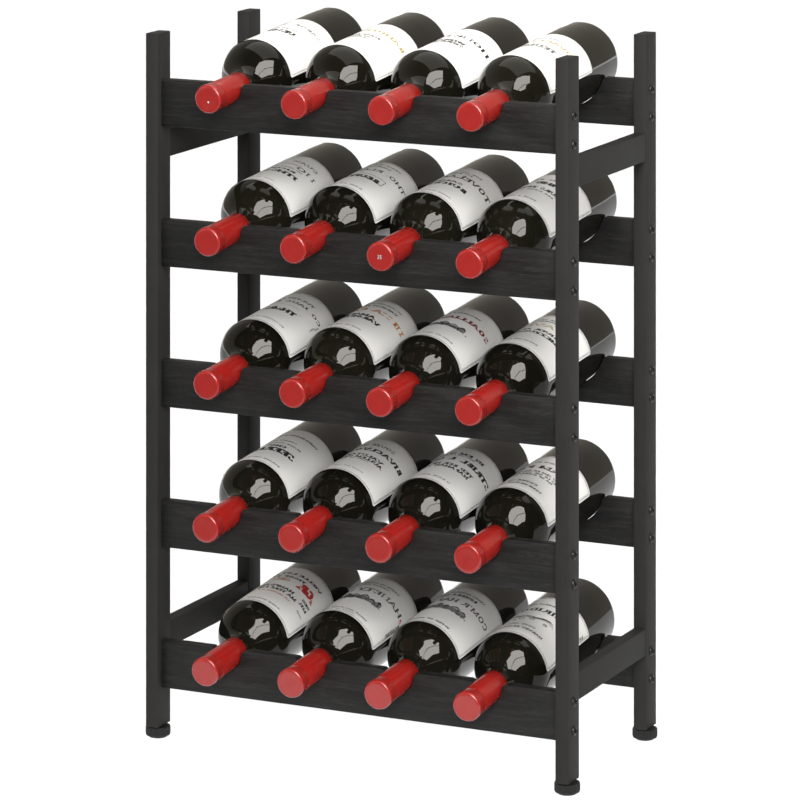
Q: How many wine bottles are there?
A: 20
